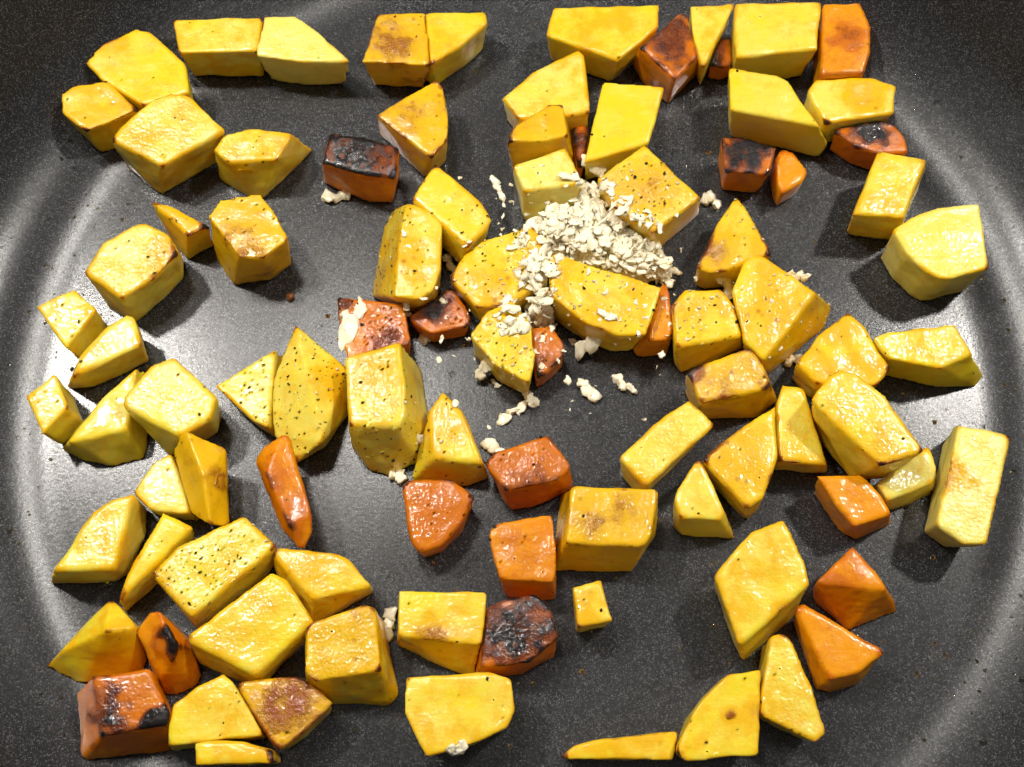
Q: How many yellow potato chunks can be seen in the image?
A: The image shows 71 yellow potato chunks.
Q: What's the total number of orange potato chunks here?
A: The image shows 22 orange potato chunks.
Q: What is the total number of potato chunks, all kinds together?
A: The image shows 93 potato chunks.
